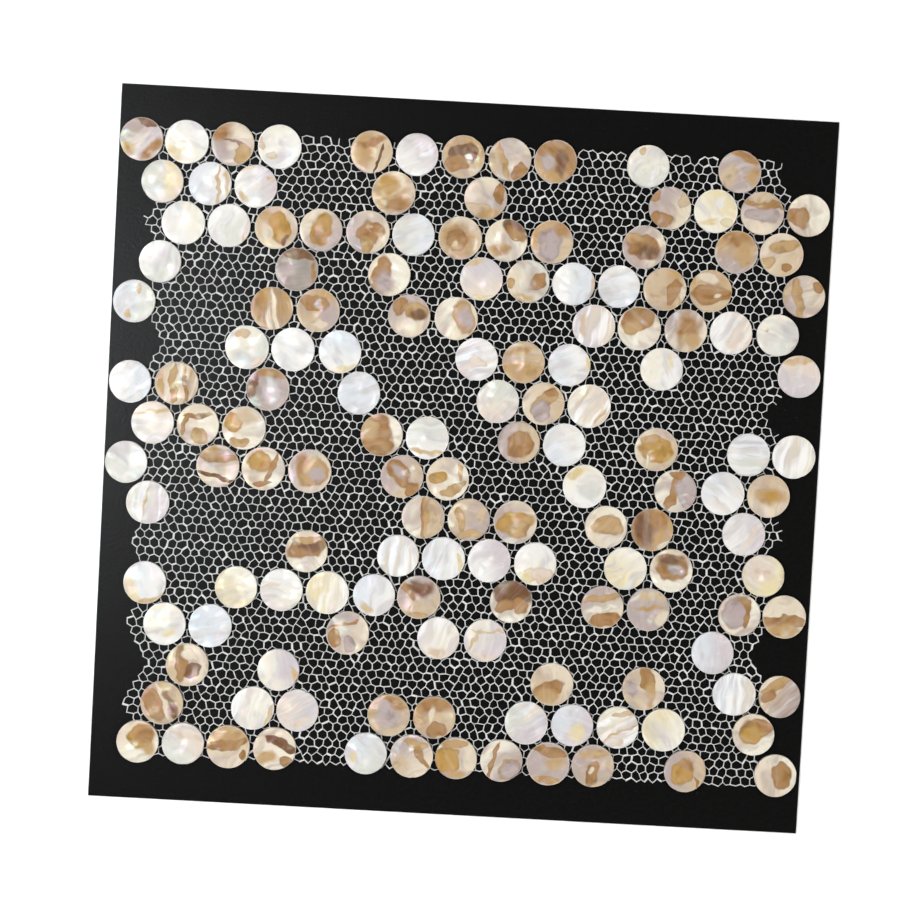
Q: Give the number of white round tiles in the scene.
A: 66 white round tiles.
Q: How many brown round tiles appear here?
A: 81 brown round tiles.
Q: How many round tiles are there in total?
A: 147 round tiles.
